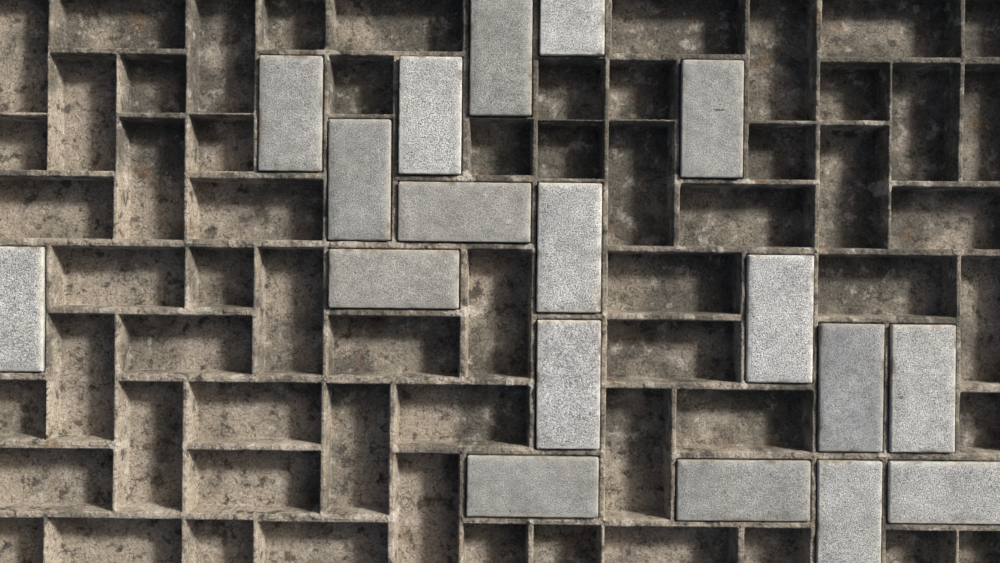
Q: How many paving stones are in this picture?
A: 18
